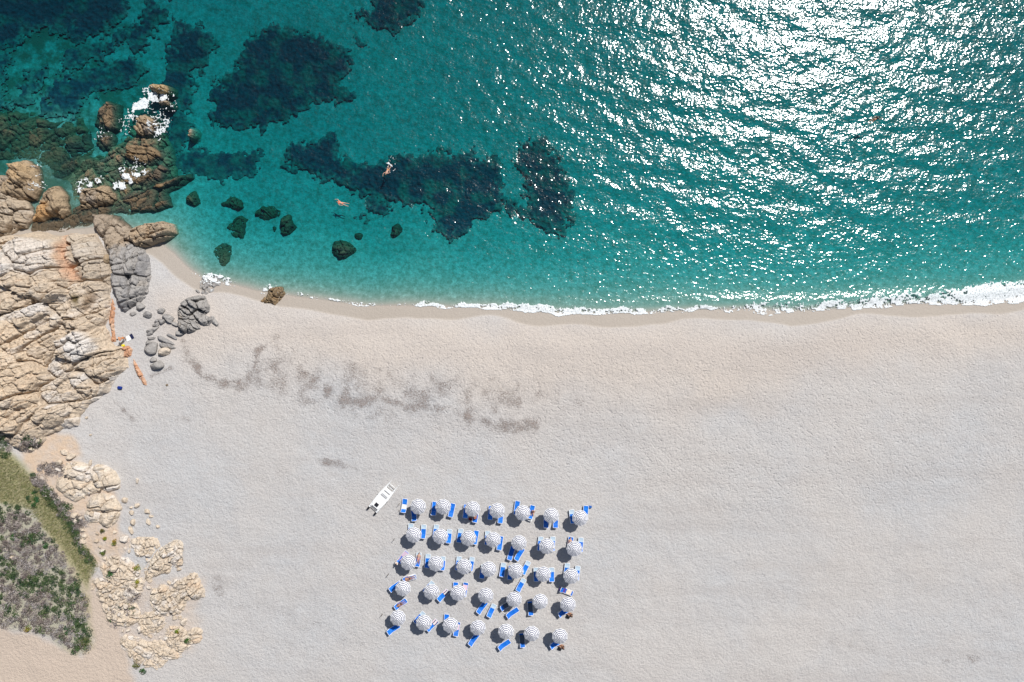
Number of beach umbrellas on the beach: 35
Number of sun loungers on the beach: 66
